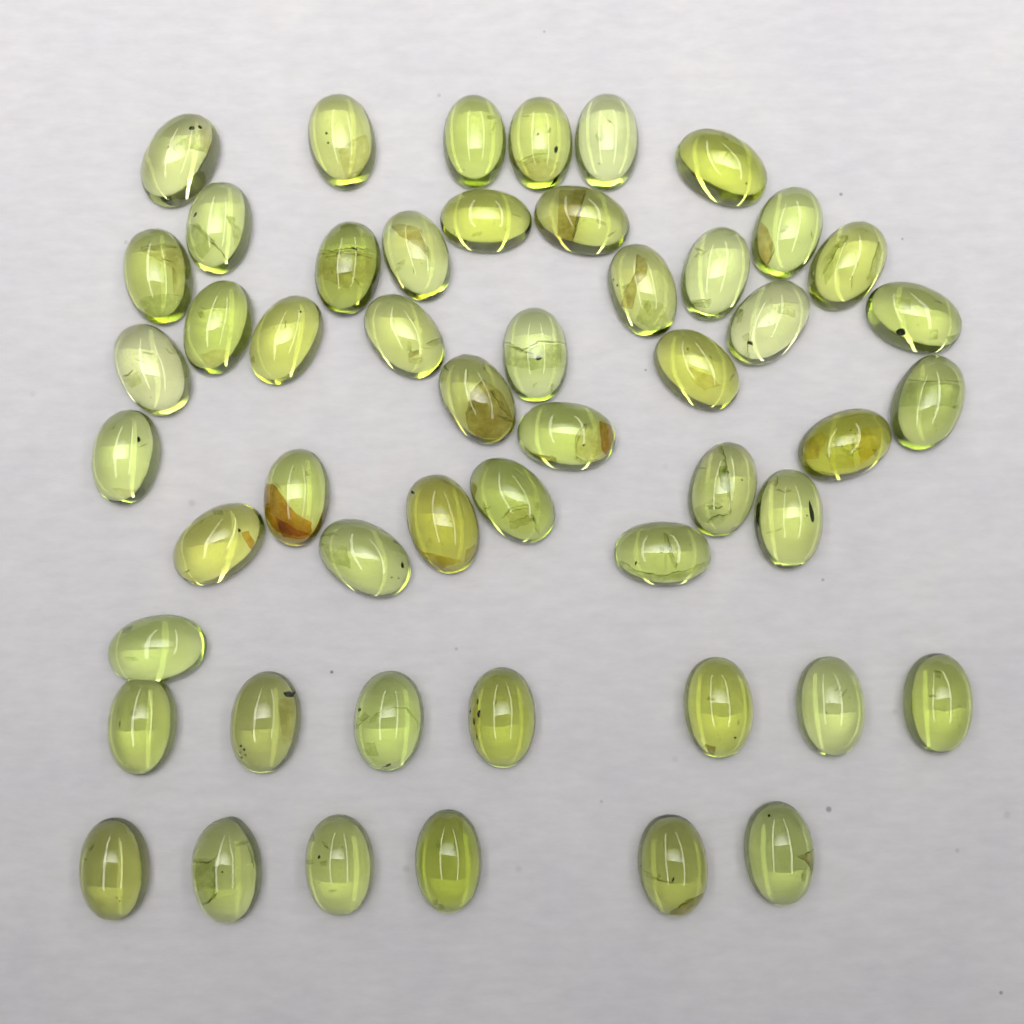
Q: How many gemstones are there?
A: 51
